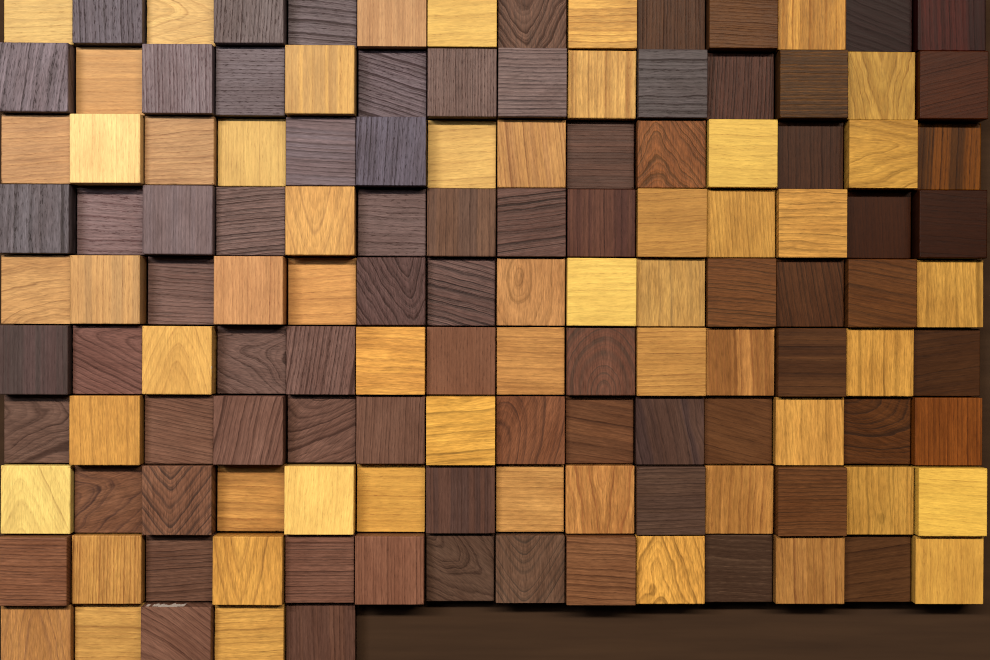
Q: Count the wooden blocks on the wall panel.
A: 131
